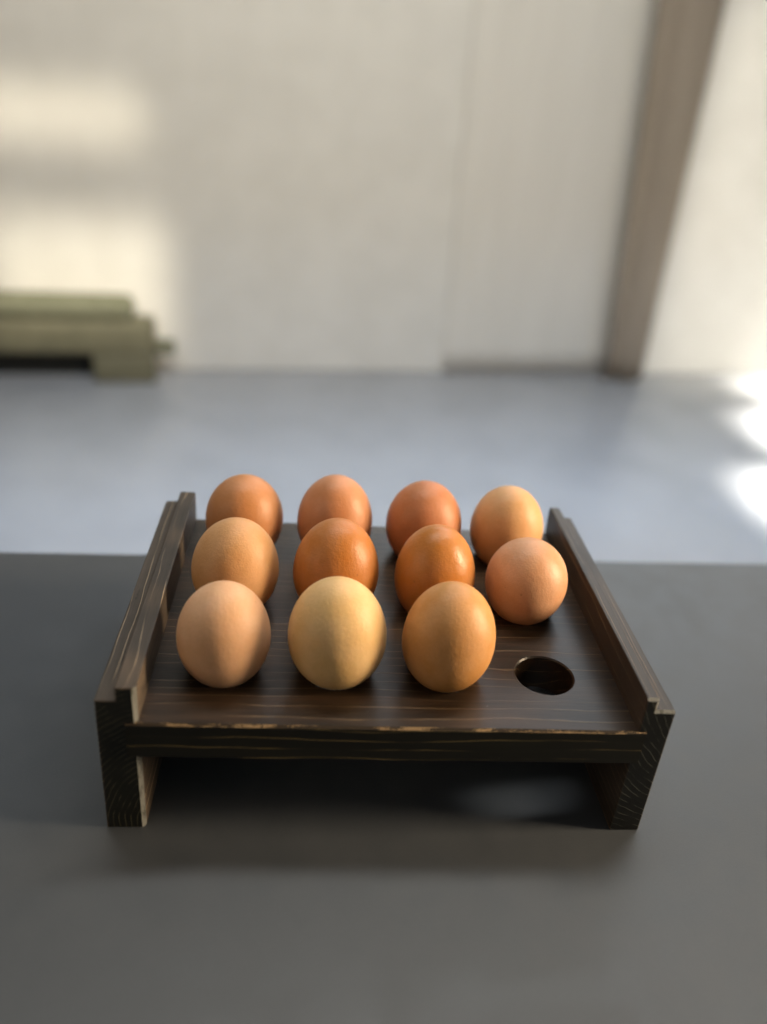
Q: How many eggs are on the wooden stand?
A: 11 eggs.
